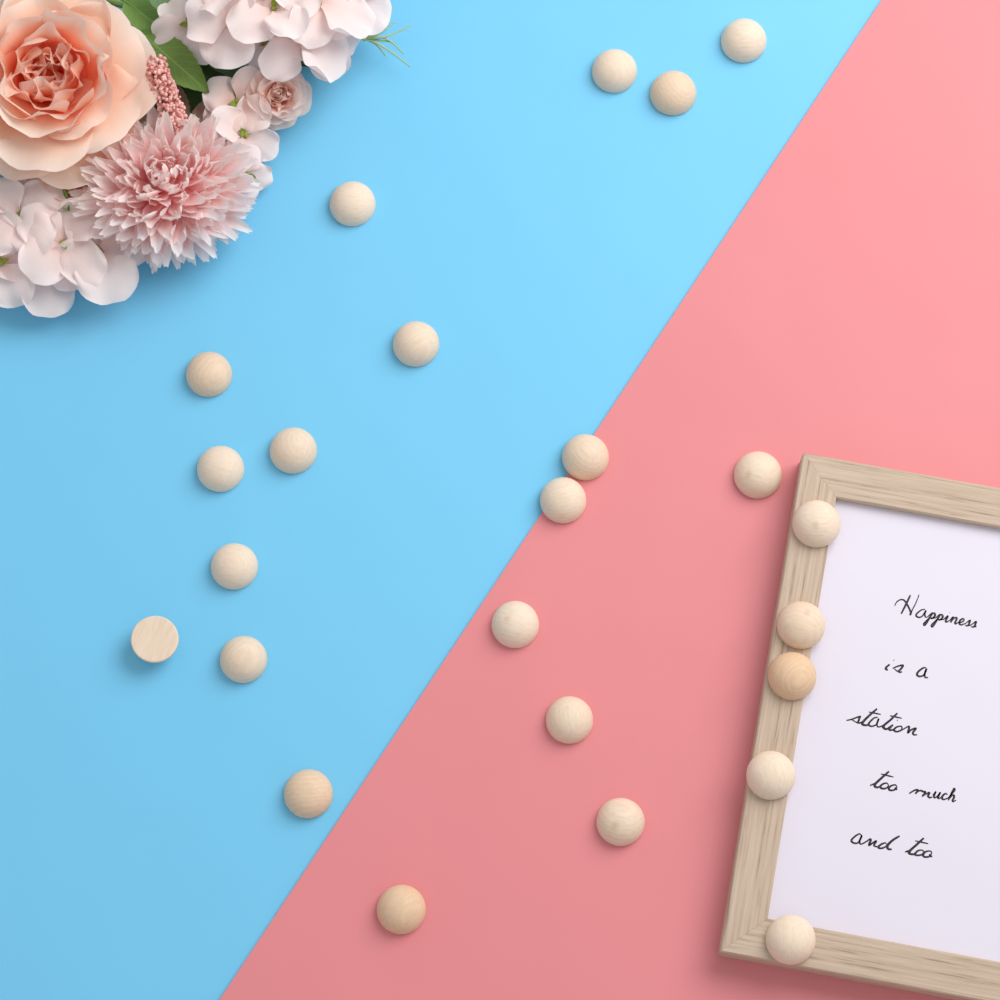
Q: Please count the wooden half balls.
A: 24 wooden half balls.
